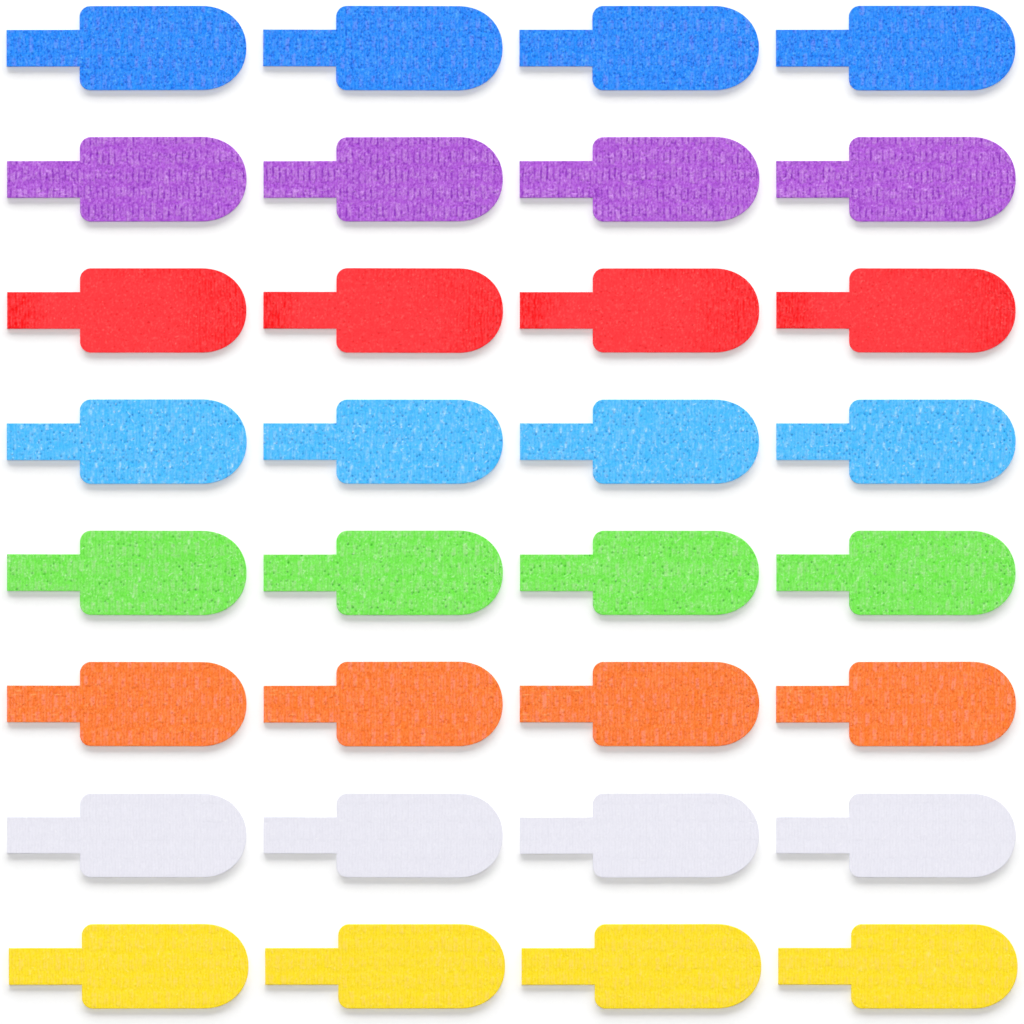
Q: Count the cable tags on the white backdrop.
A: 32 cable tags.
